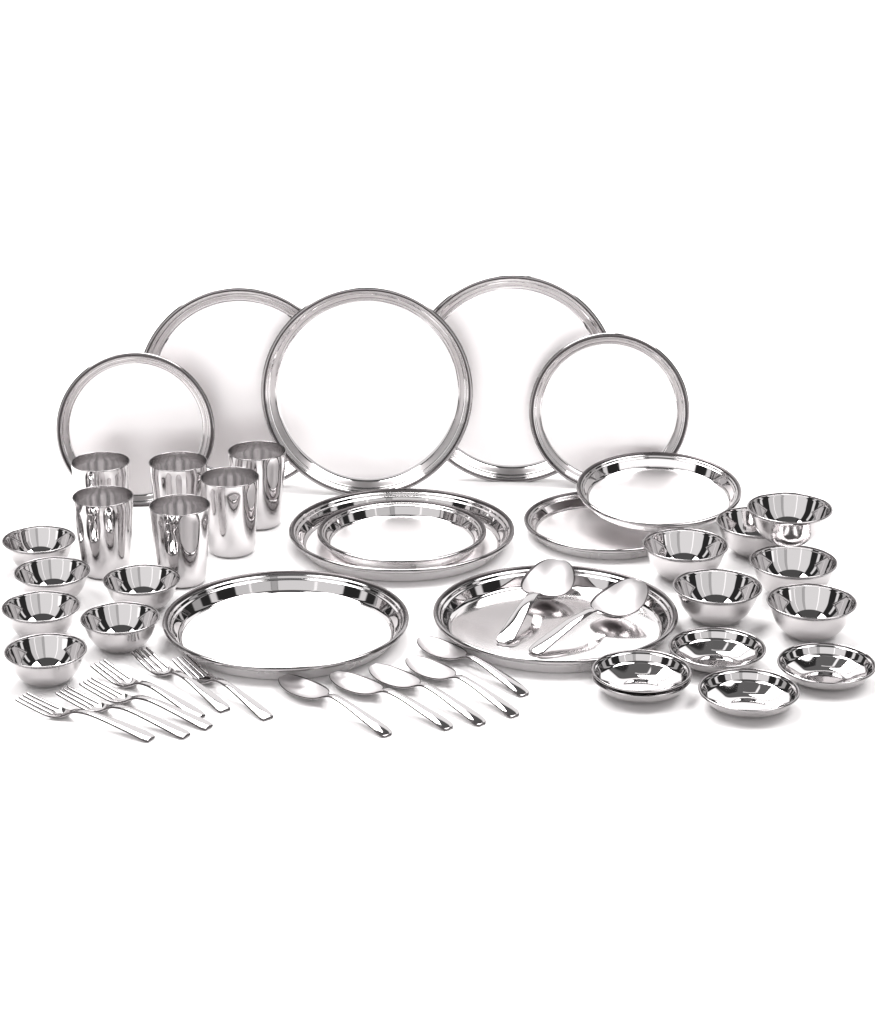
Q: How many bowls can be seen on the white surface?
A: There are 12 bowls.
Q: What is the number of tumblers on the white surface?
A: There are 6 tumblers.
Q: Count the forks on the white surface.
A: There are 6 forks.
